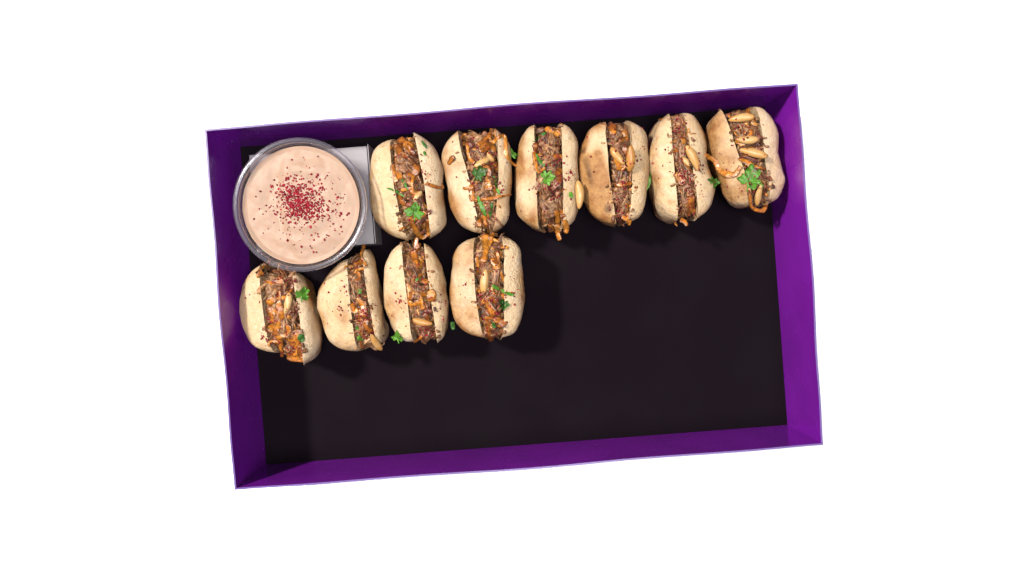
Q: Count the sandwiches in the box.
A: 10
